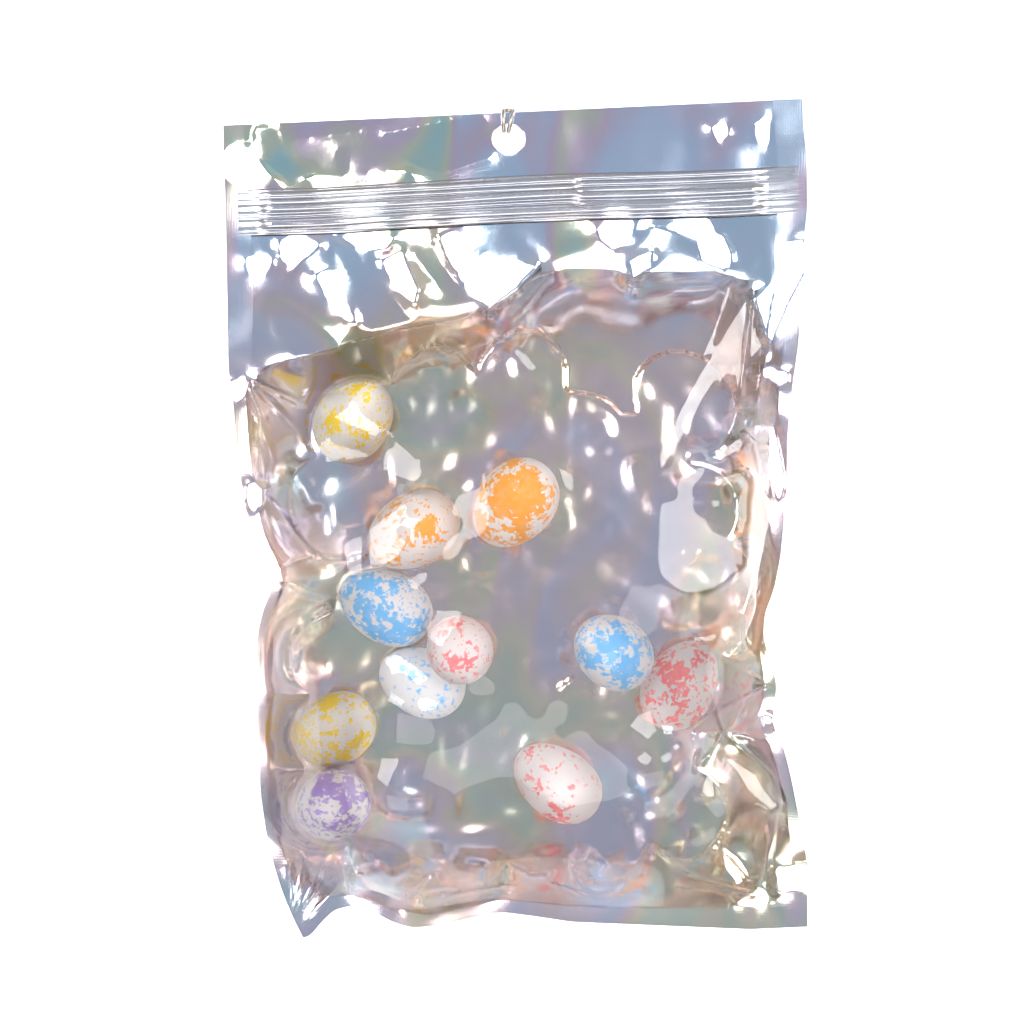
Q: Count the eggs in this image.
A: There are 11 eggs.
